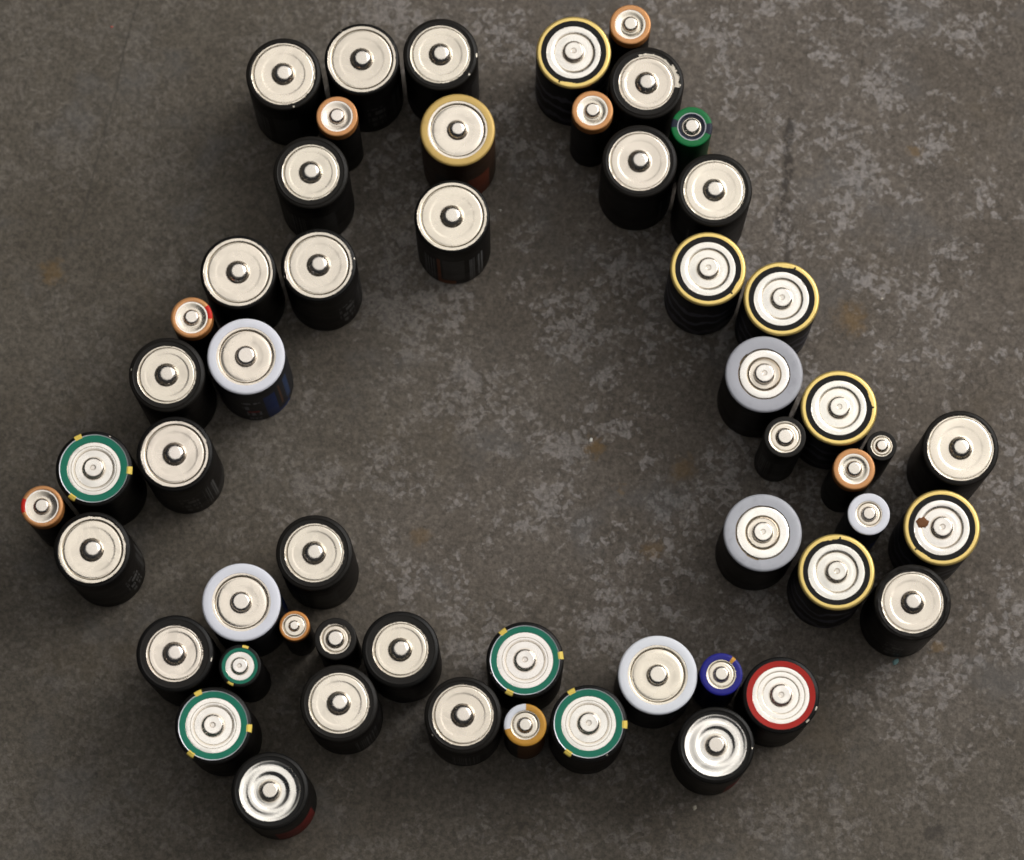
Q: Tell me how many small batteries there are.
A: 15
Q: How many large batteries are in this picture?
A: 39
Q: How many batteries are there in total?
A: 54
